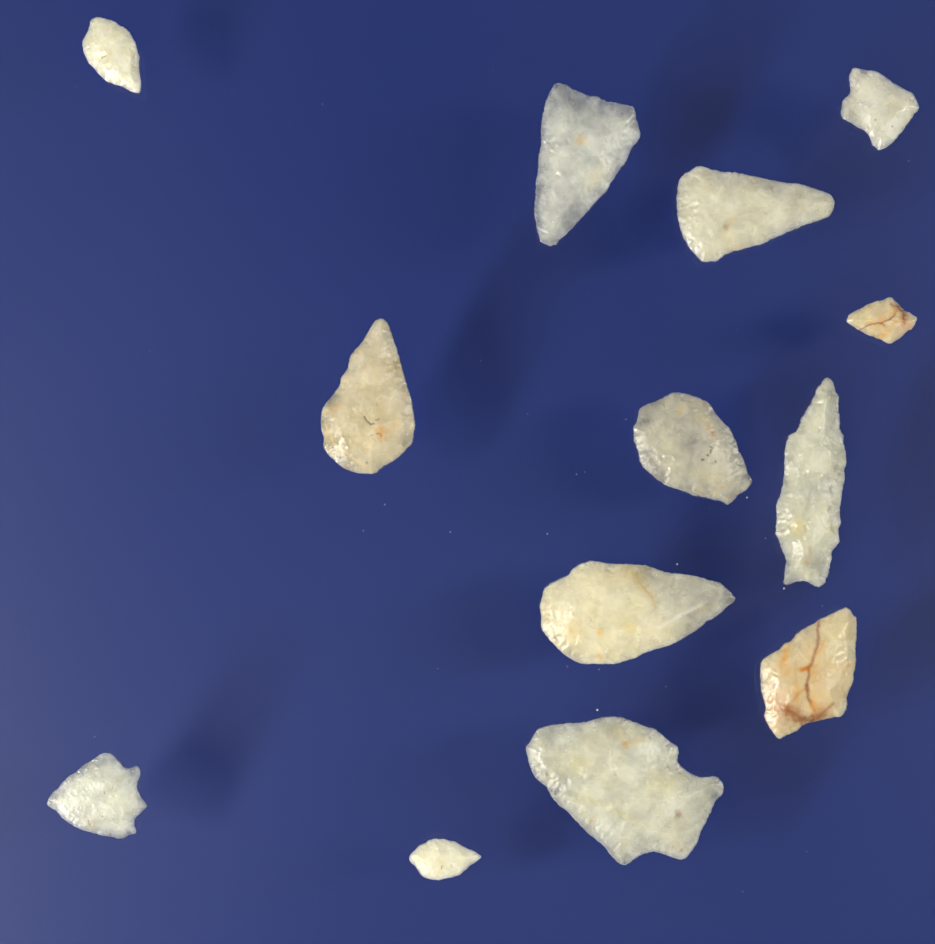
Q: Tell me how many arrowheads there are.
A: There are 13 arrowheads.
